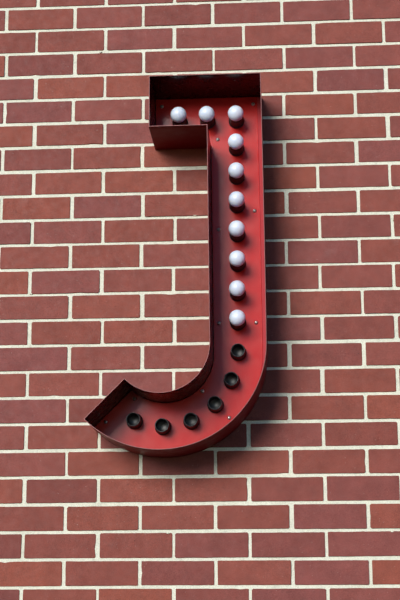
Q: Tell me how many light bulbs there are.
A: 10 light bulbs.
